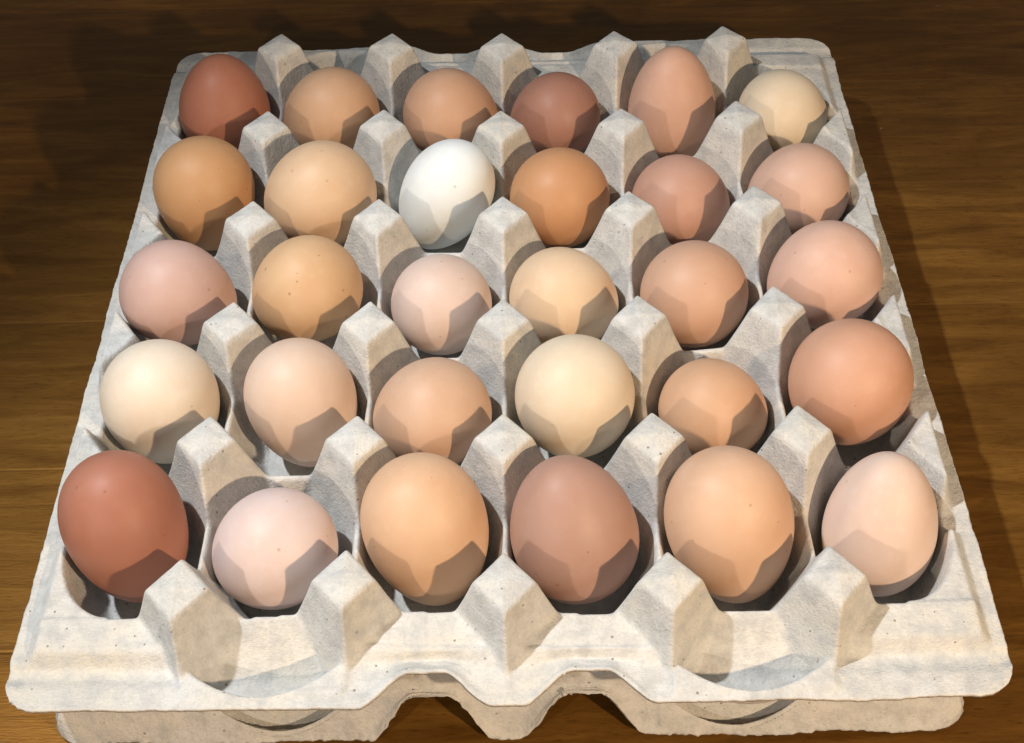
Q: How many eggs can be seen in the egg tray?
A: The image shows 30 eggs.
